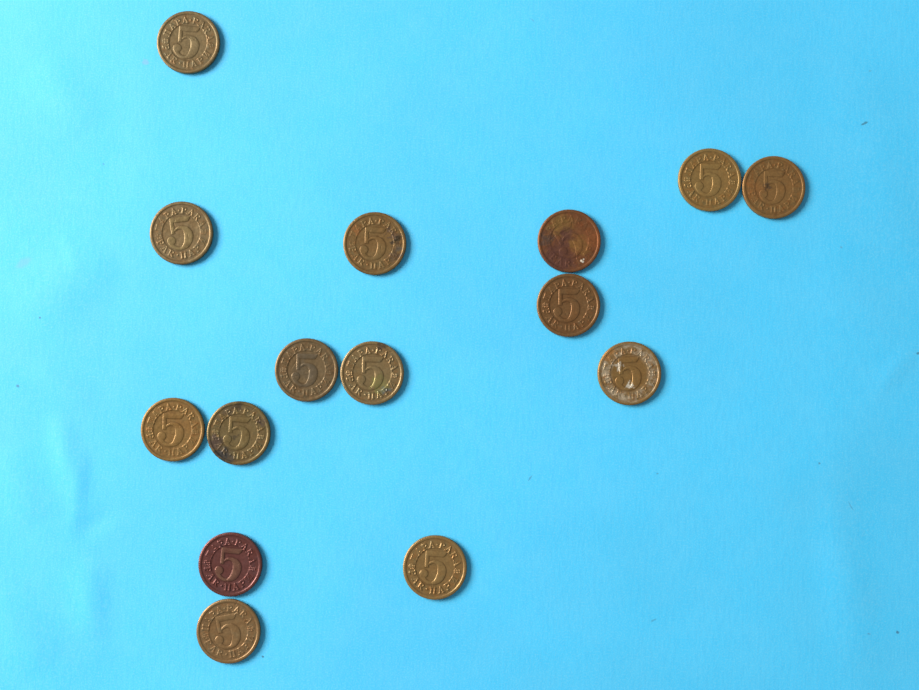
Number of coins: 15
